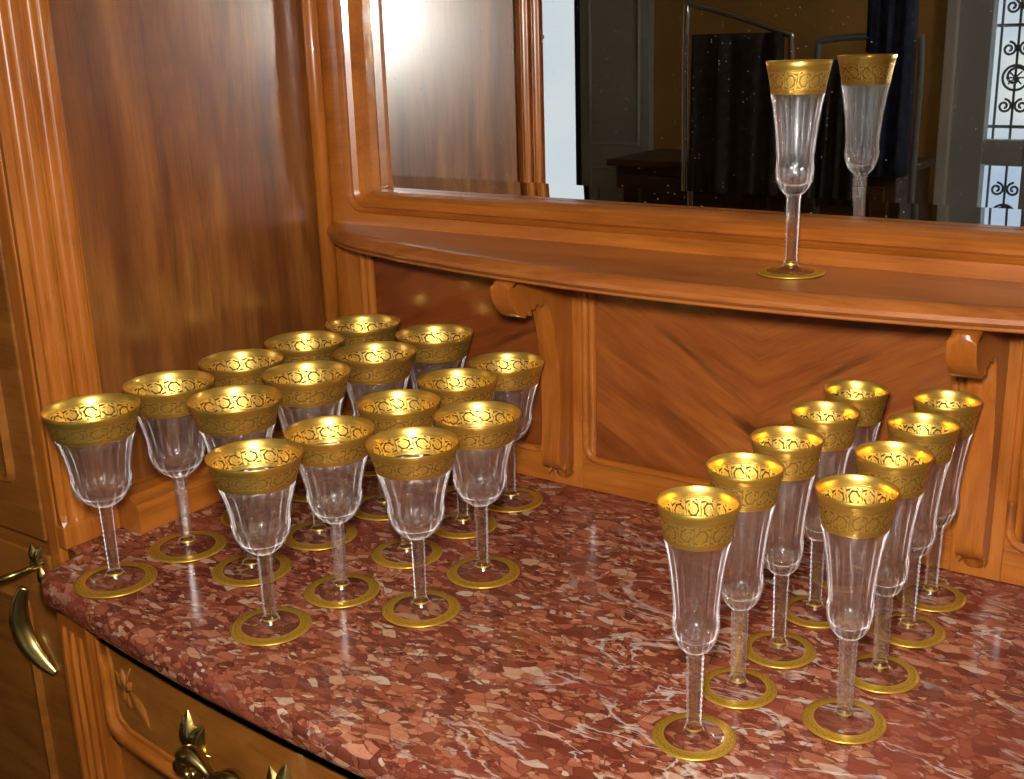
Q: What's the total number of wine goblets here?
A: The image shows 16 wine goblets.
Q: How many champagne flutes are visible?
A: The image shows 10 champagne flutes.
